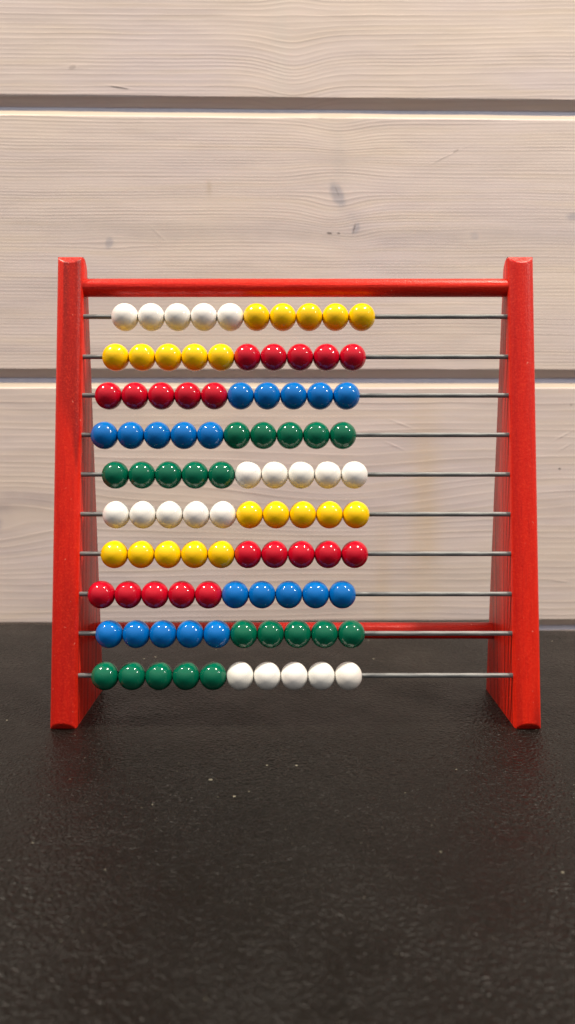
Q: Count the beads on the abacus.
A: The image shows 100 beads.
